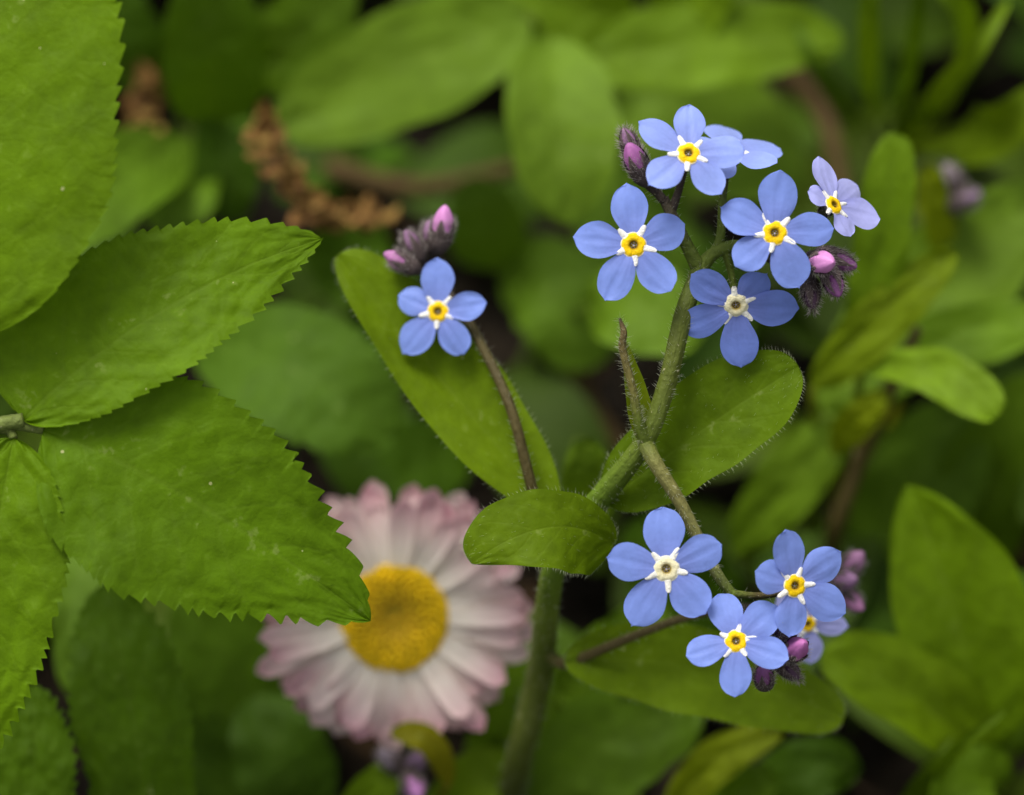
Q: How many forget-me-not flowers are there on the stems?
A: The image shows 11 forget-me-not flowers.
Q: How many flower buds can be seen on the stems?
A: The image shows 22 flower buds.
